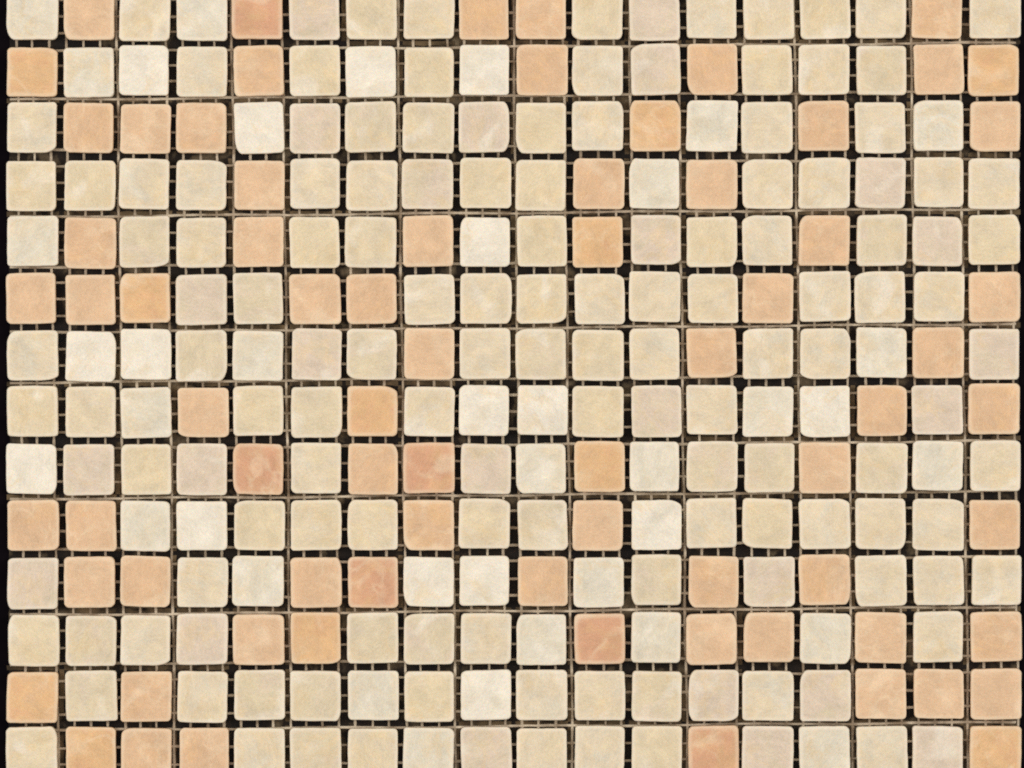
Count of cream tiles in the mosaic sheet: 179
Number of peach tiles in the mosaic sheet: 73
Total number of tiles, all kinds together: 252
